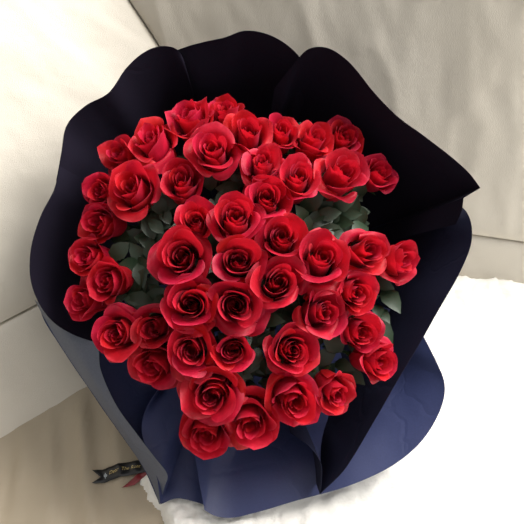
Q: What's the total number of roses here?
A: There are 47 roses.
